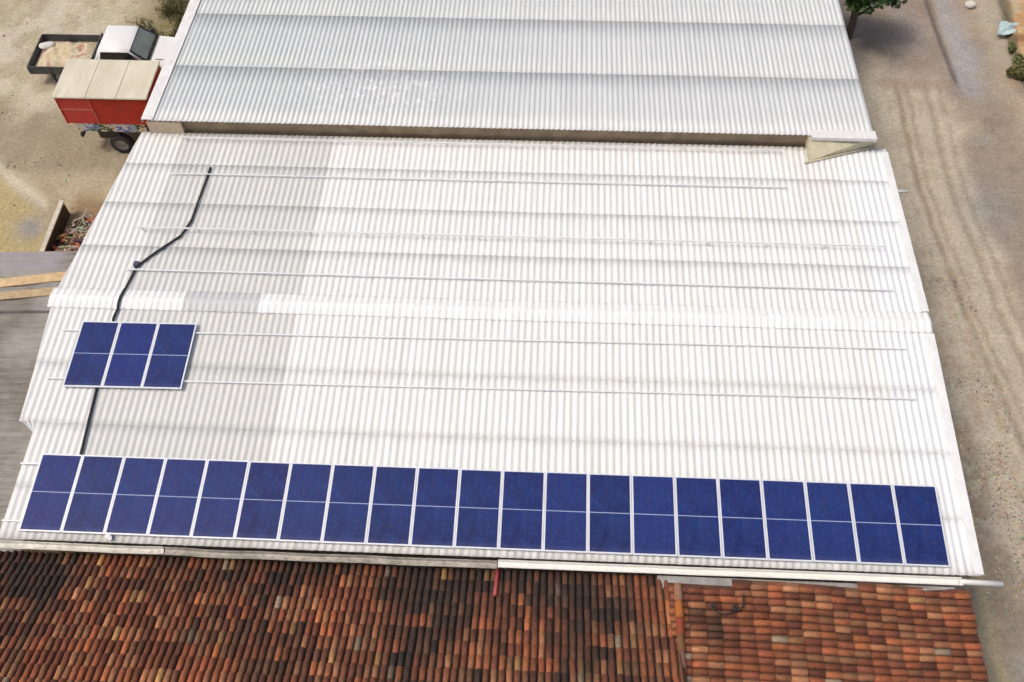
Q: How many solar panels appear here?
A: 24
